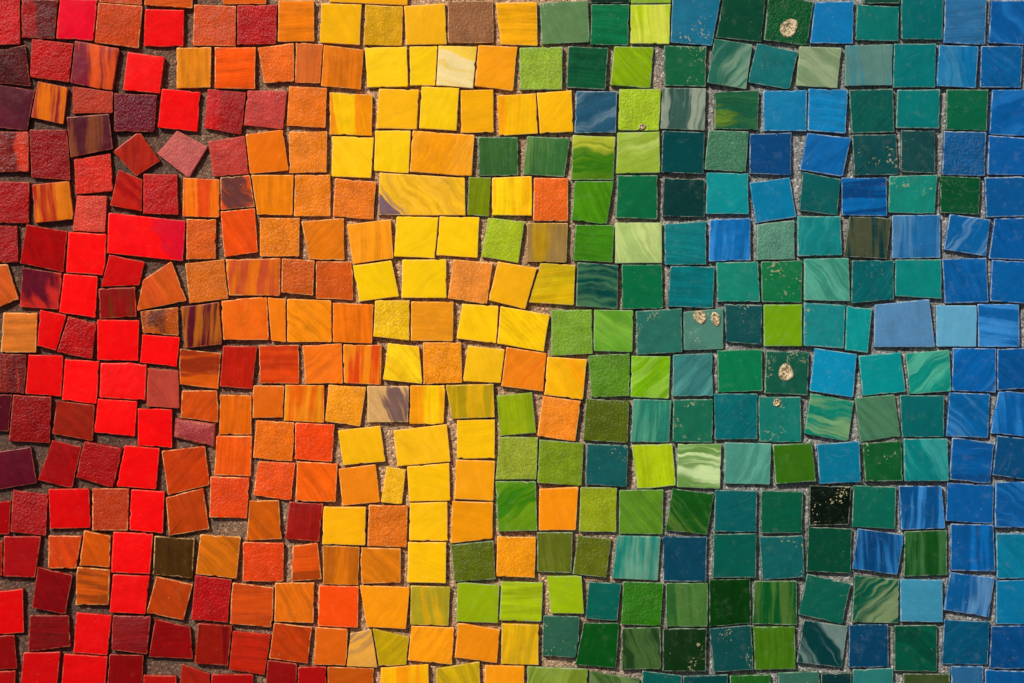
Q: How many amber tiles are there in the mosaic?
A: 138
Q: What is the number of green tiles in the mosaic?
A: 132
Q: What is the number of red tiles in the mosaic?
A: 85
